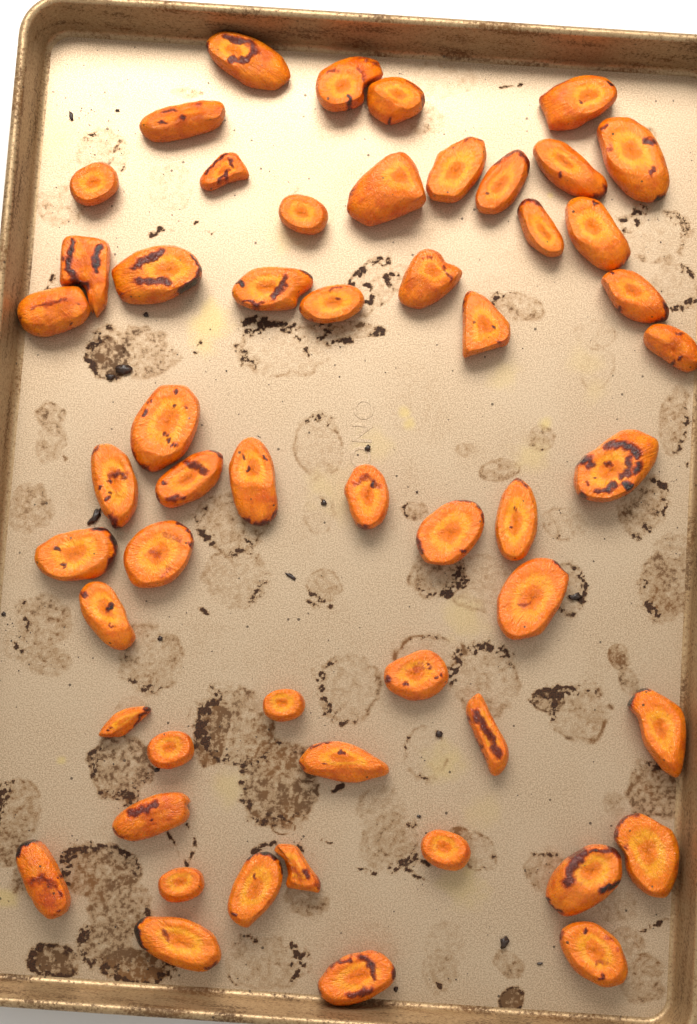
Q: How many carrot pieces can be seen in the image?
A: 54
